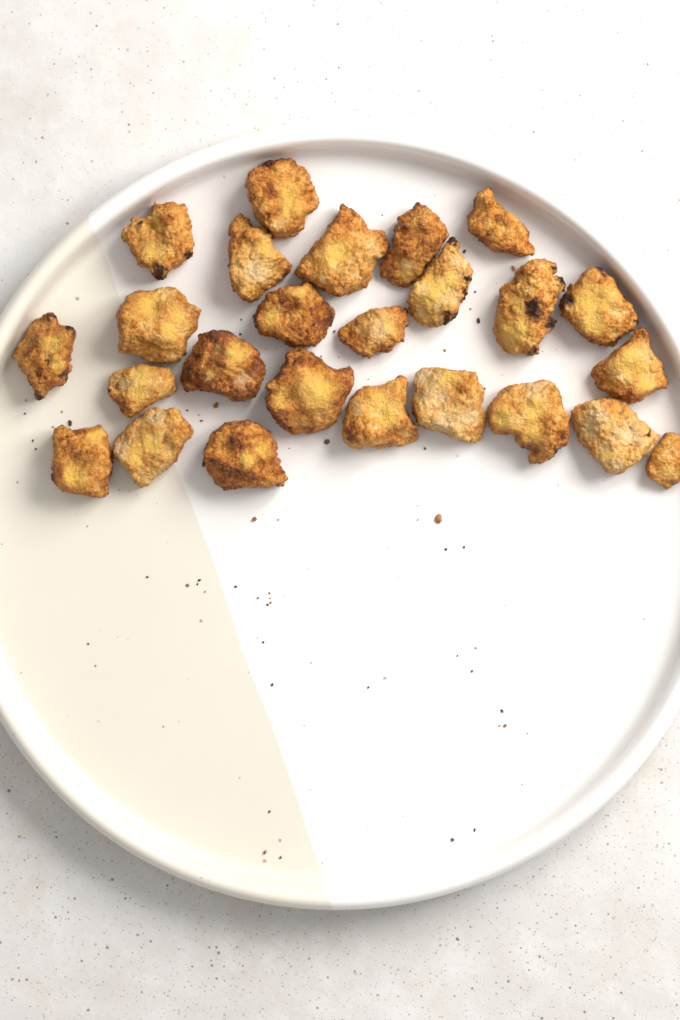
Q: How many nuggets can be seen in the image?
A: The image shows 25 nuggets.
